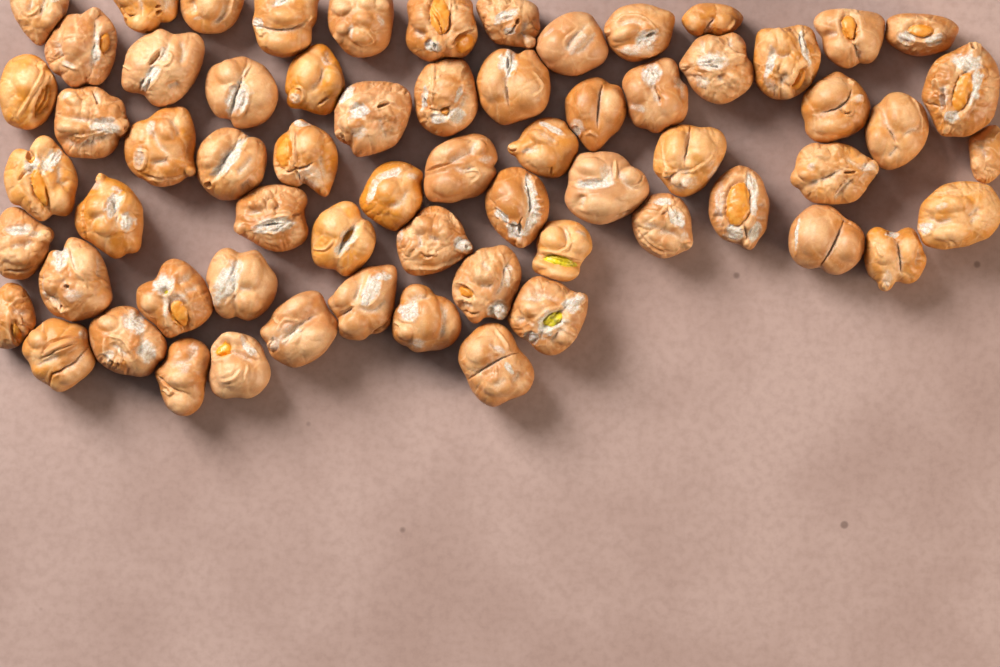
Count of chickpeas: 65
